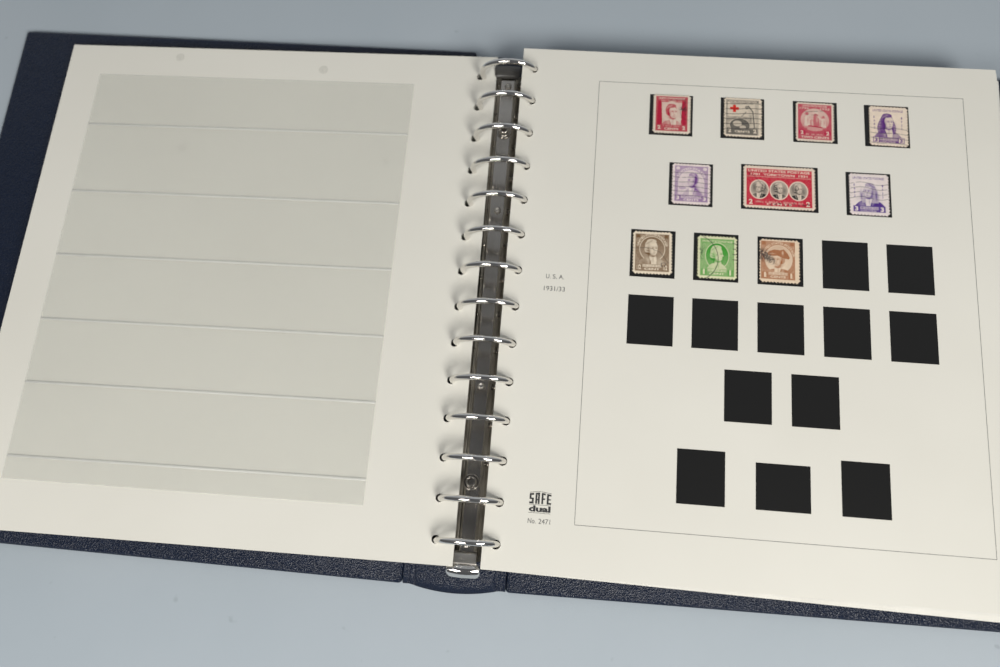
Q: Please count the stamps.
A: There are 10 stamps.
